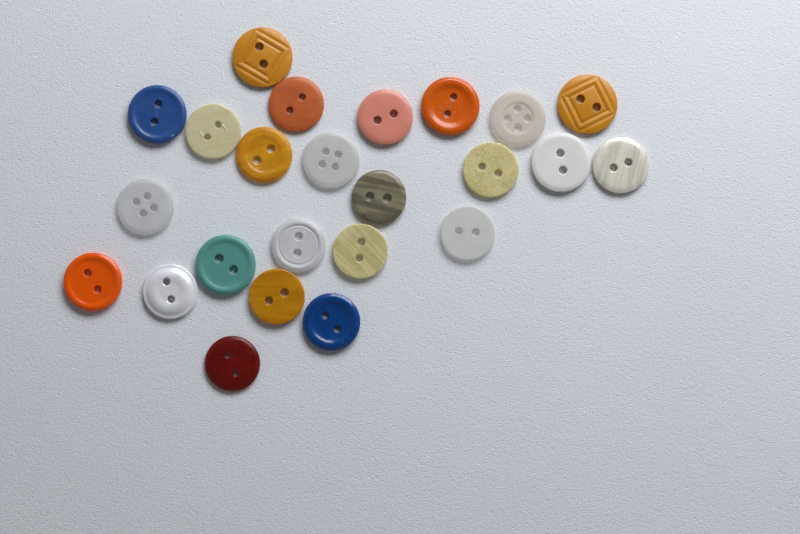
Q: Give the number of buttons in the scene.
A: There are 24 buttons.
